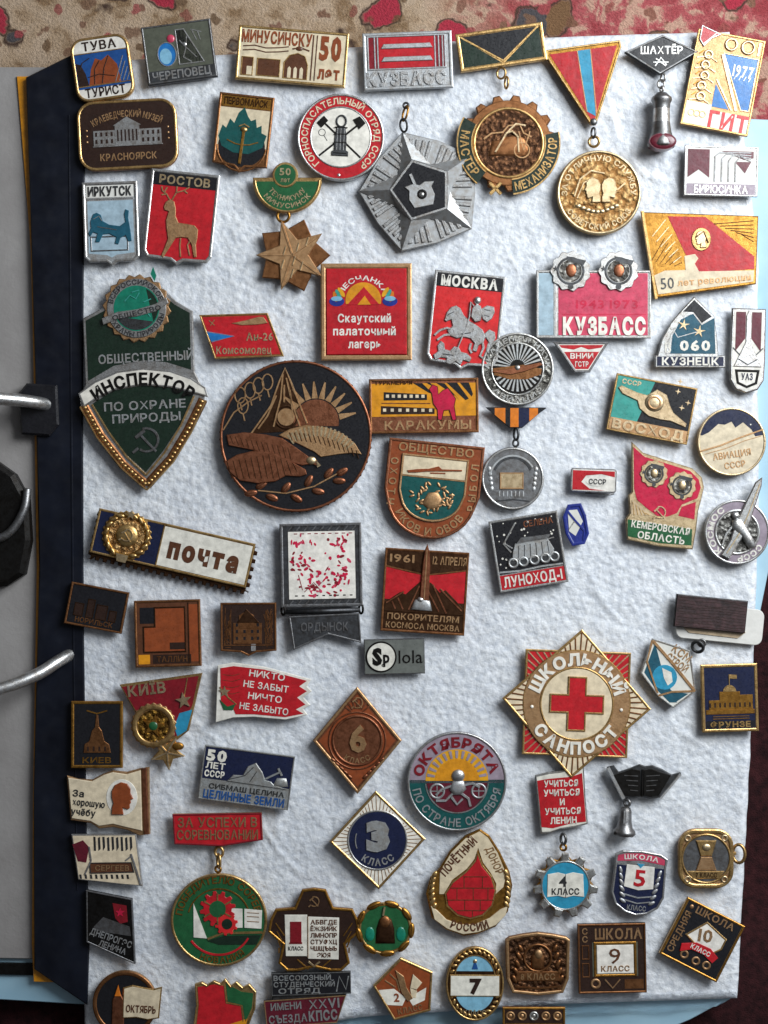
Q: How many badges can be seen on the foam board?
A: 75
